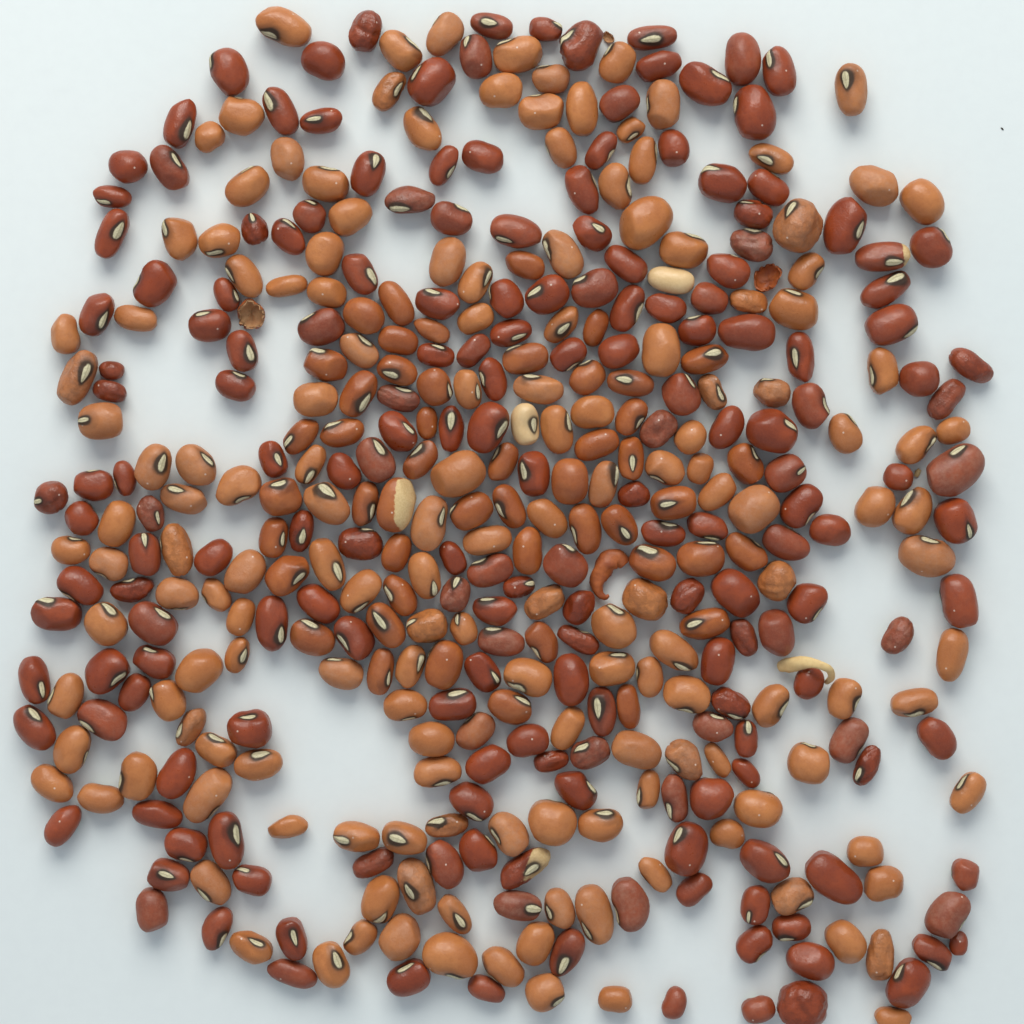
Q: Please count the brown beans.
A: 49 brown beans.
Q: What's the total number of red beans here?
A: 194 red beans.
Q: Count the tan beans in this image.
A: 161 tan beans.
